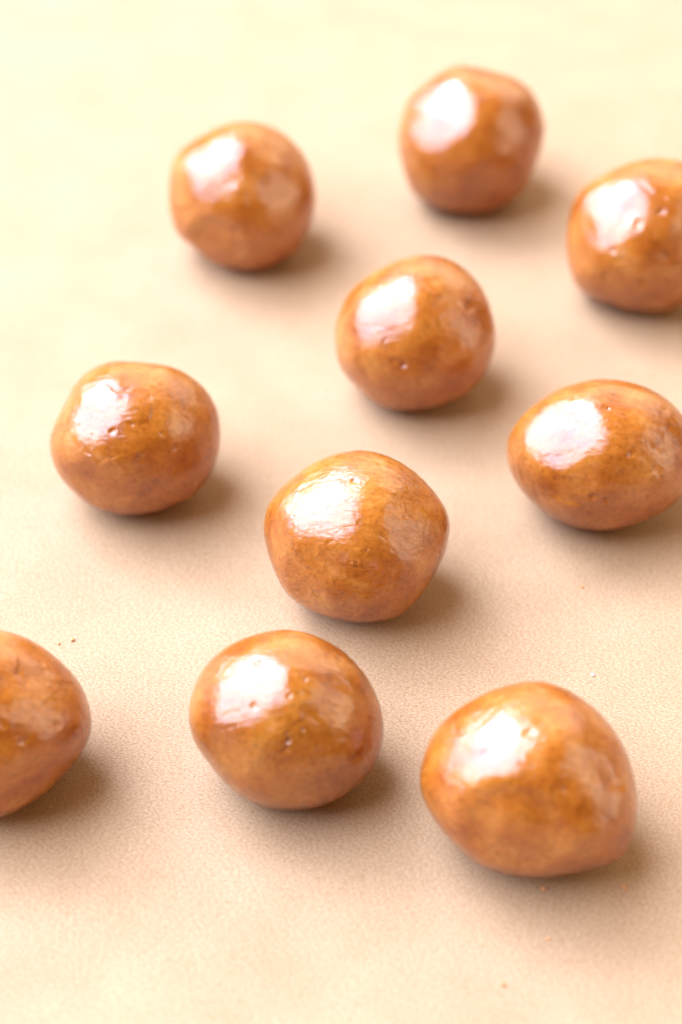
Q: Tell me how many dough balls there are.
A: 10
